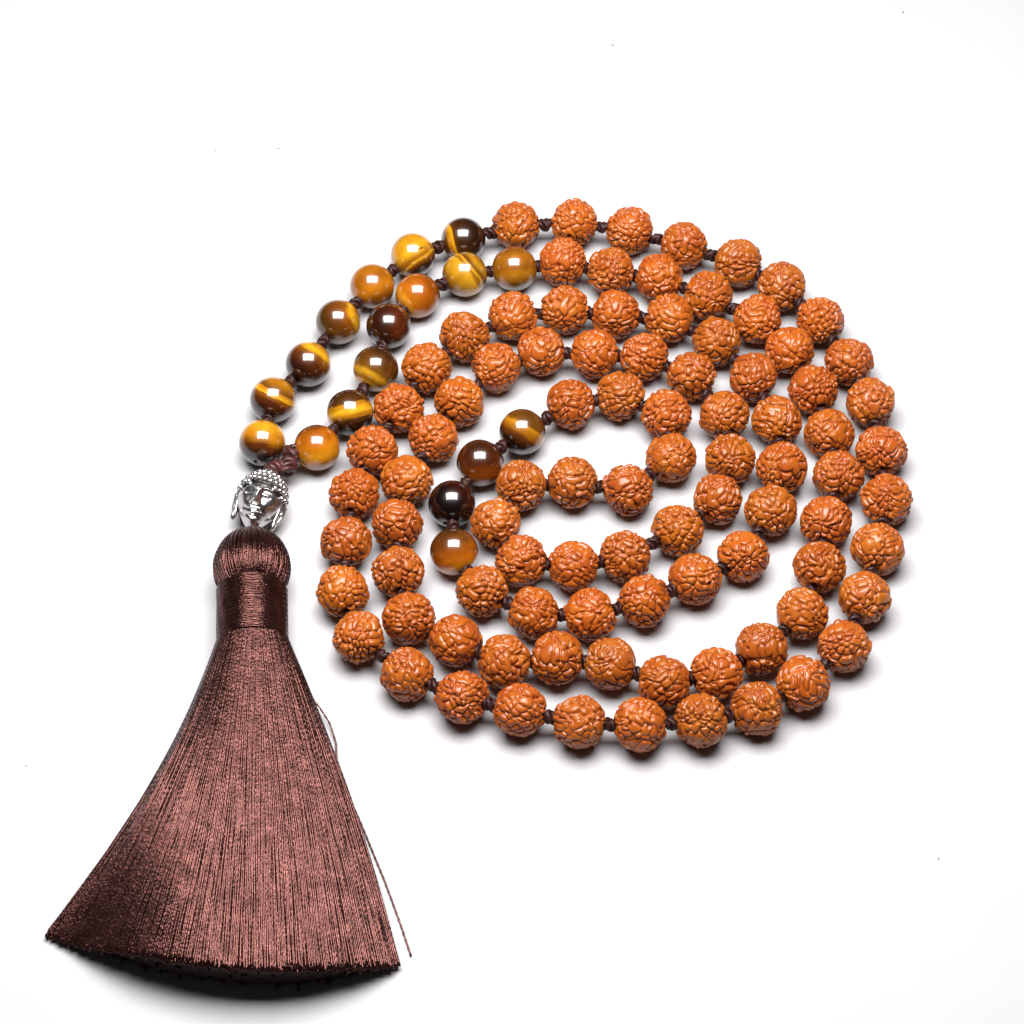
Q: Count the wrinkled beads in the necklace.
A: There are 90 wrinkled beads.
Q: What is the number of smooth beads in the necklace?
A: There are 18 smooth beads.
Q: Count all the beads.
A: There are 108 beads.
